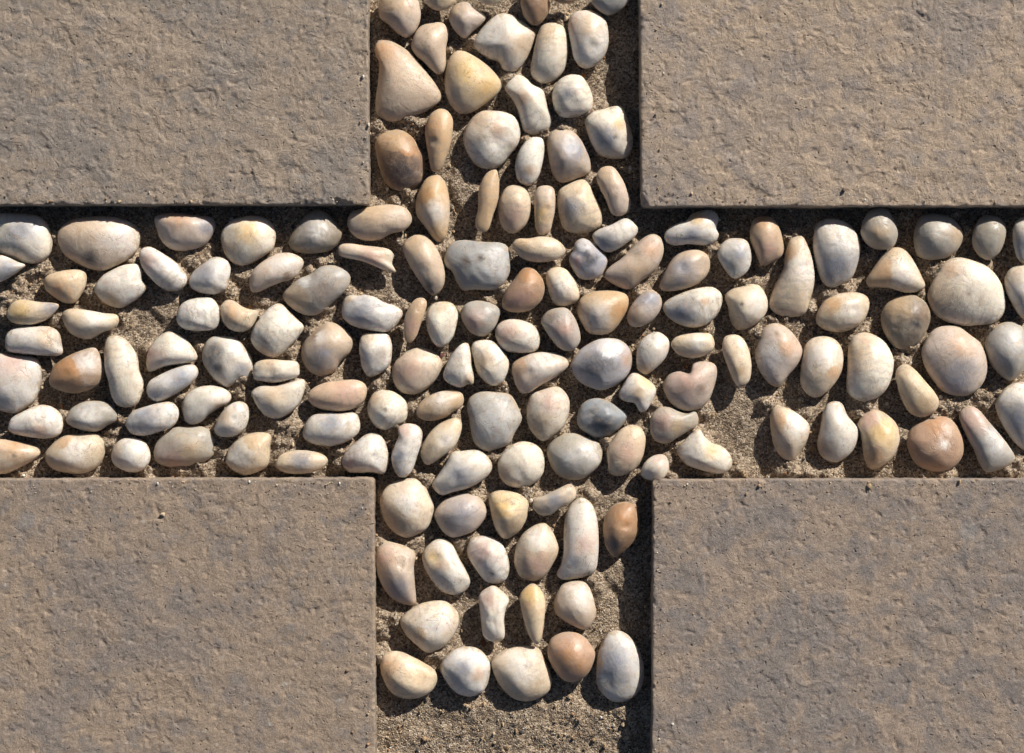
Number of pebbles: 159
